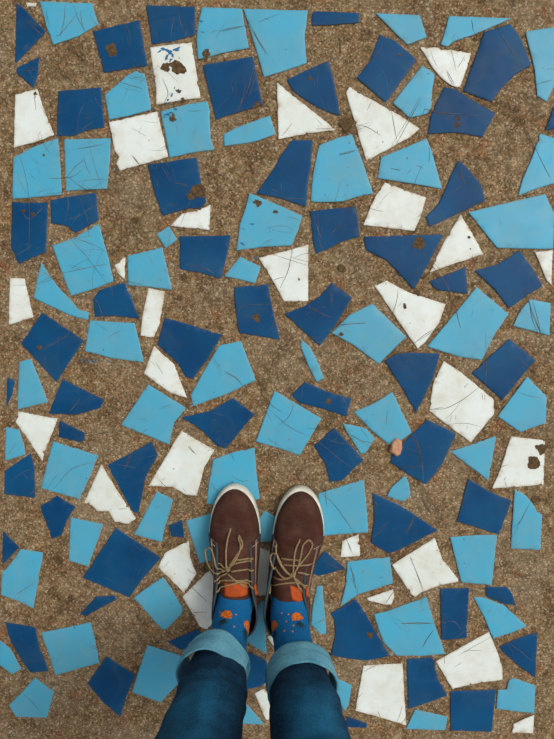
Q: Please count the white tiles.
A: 33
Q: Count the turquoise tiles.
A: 61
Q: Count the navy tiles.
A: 57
